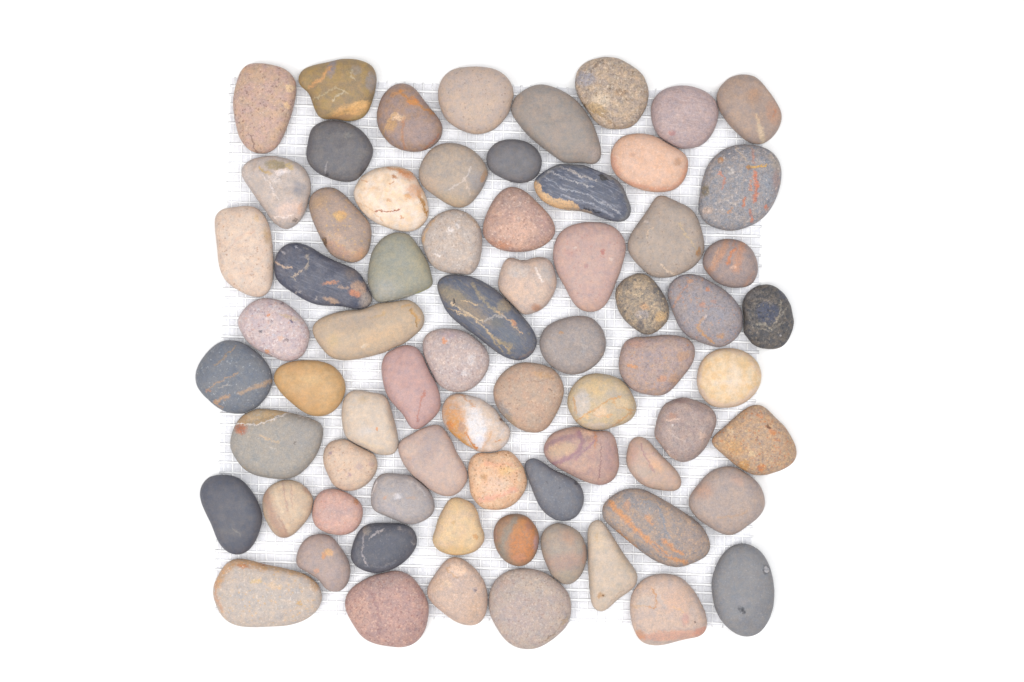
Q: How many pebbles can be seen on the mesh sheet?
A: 70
